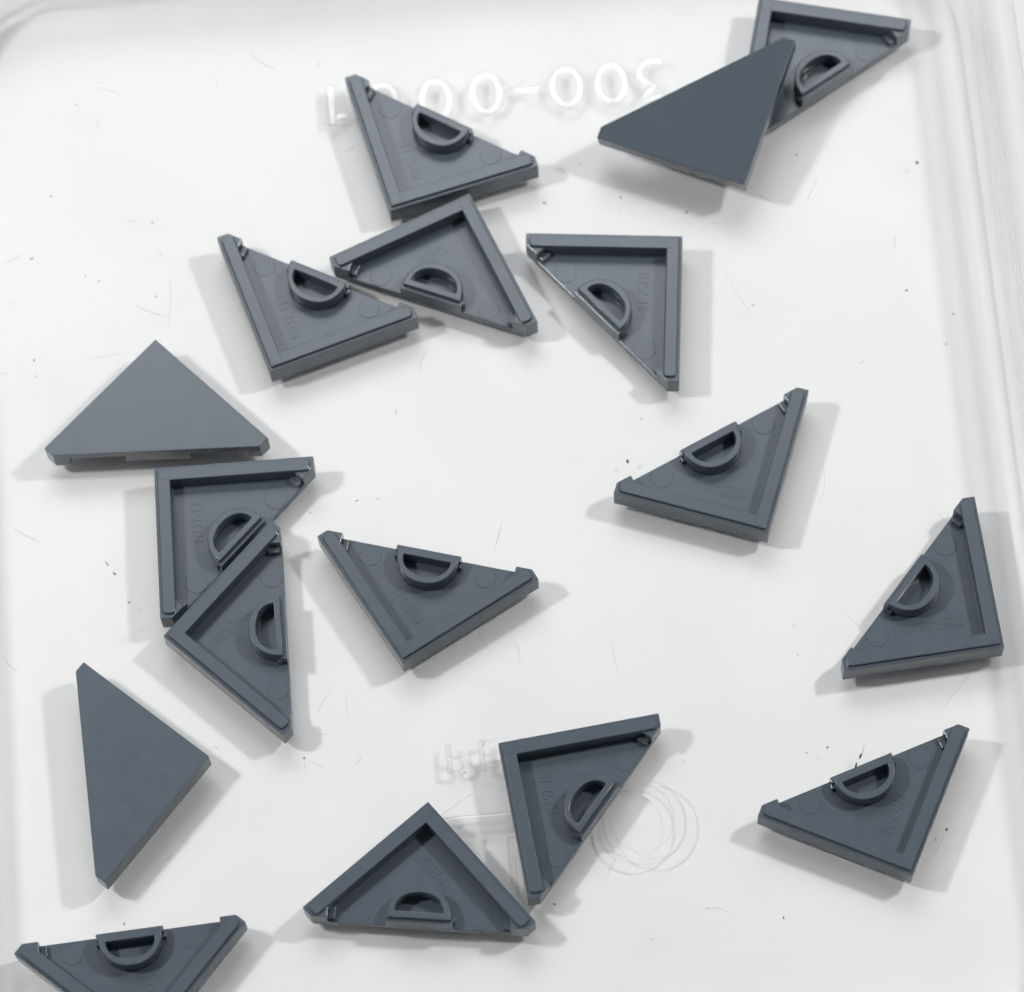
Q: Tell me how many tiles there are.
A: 17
